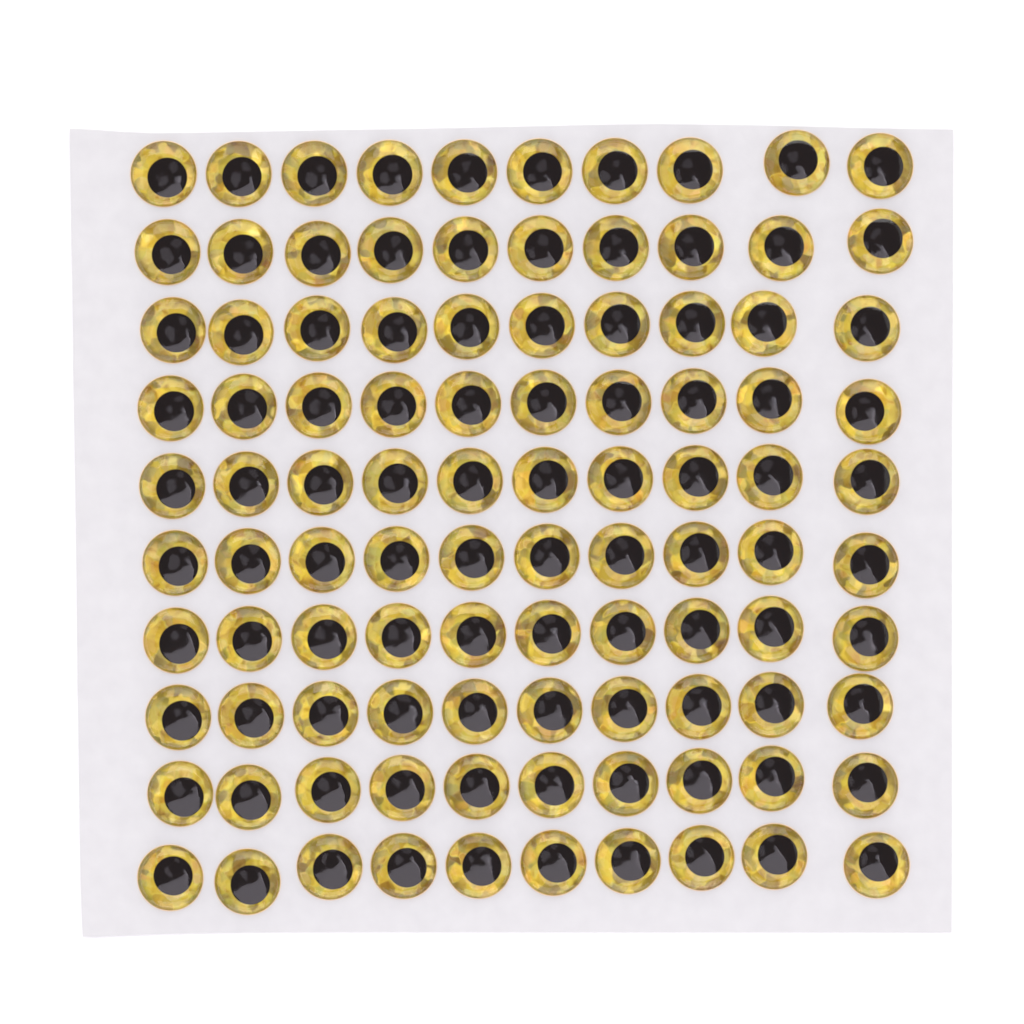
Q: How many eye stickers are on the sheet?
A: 100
